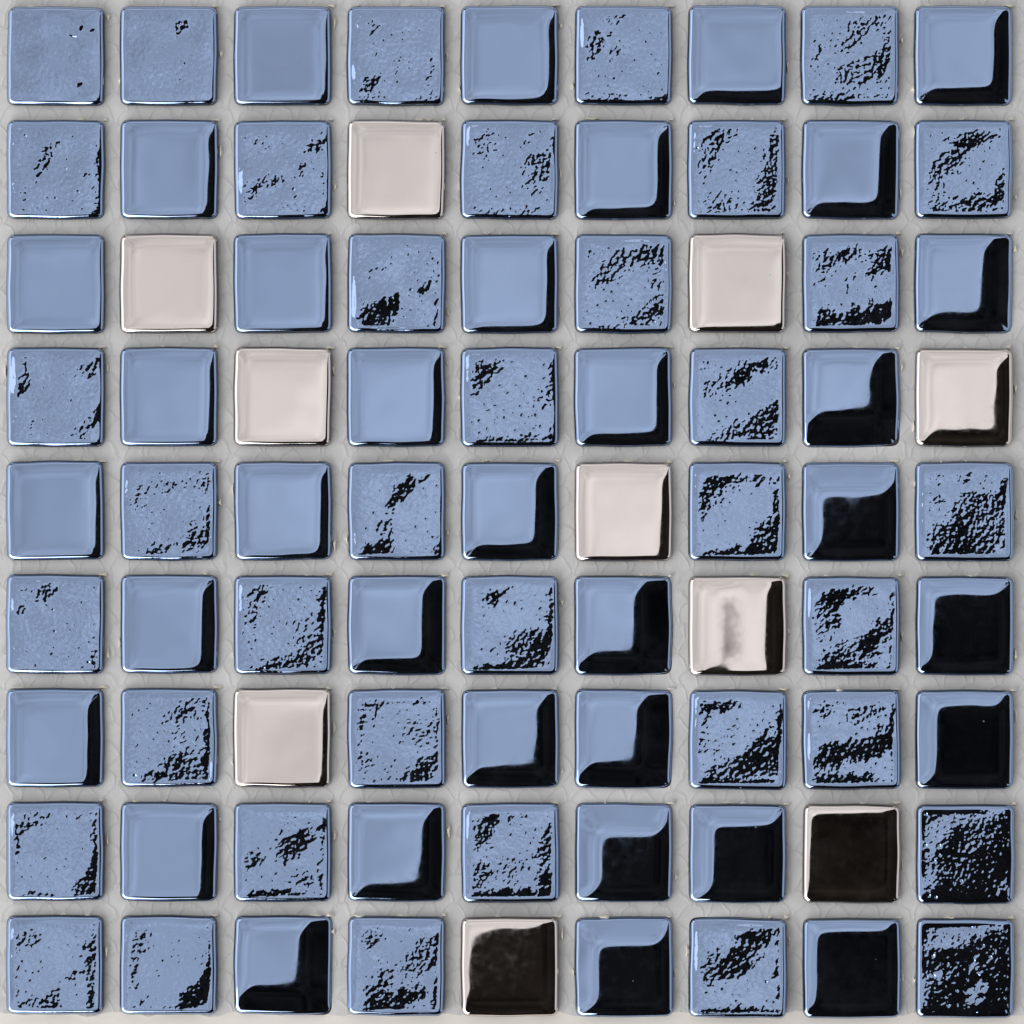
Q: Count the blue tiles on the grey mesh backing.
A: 71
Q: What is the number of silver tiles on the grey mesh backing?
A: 10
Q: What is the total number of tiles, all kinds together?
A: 81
